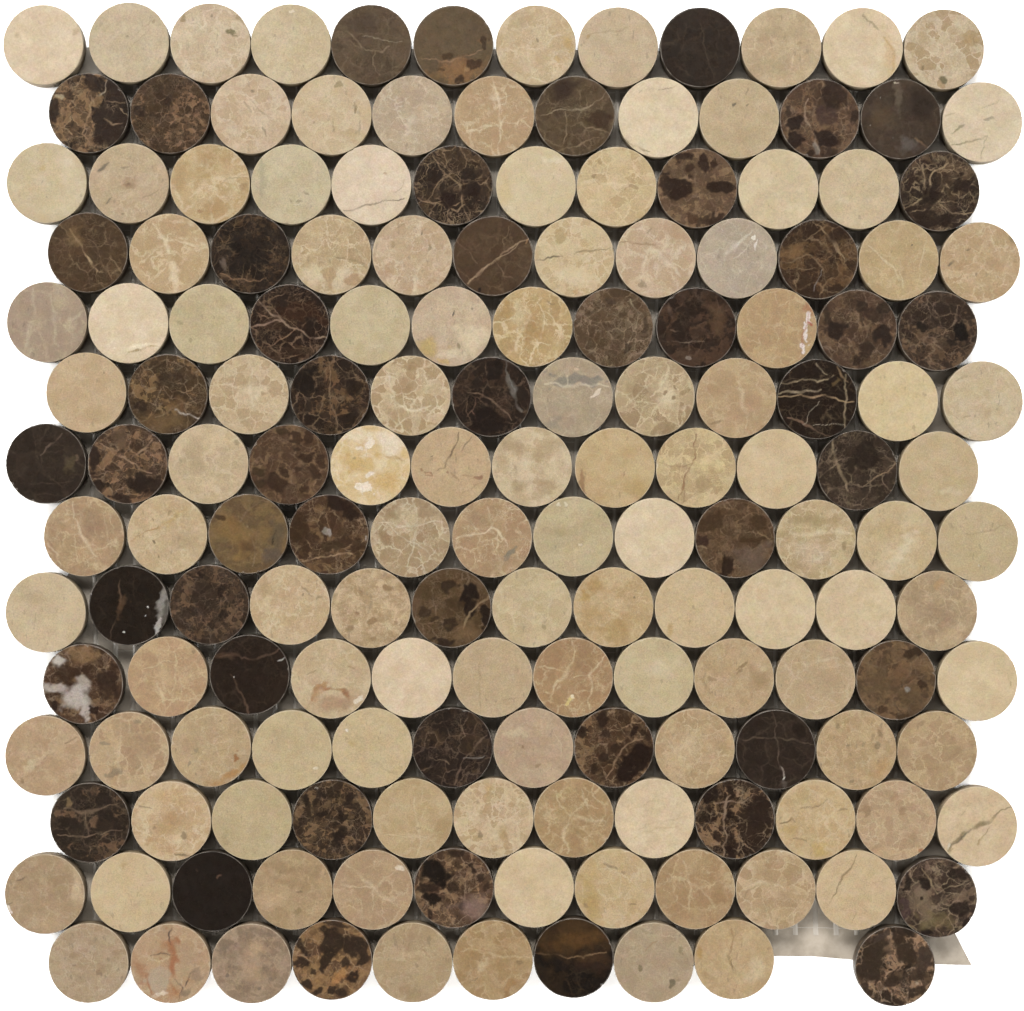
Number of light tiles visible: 117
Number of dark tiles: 49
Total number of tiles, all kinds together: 166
